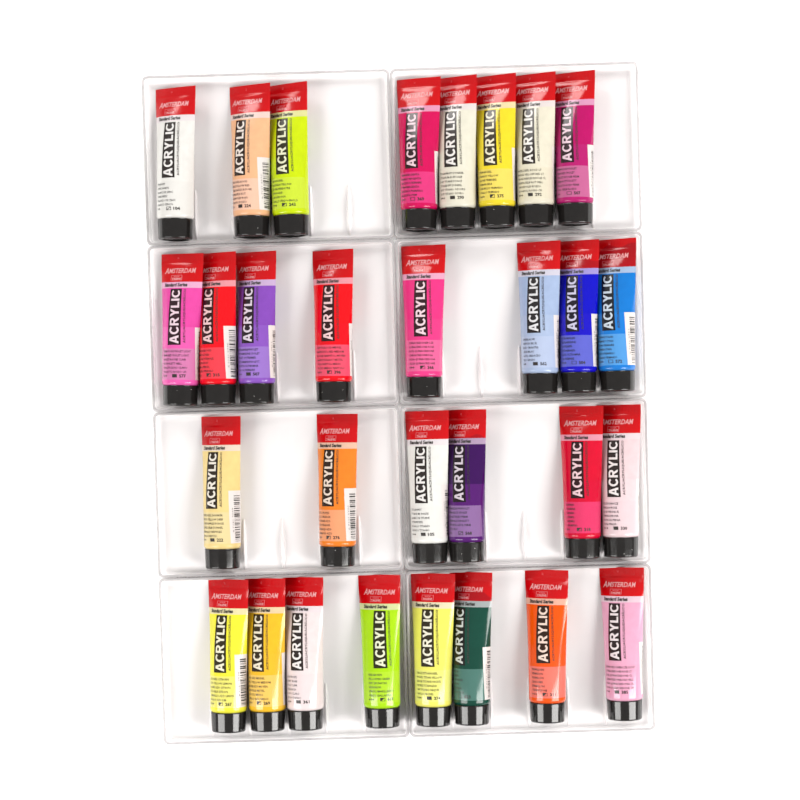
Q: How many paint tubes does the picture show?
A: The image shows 30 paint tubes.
